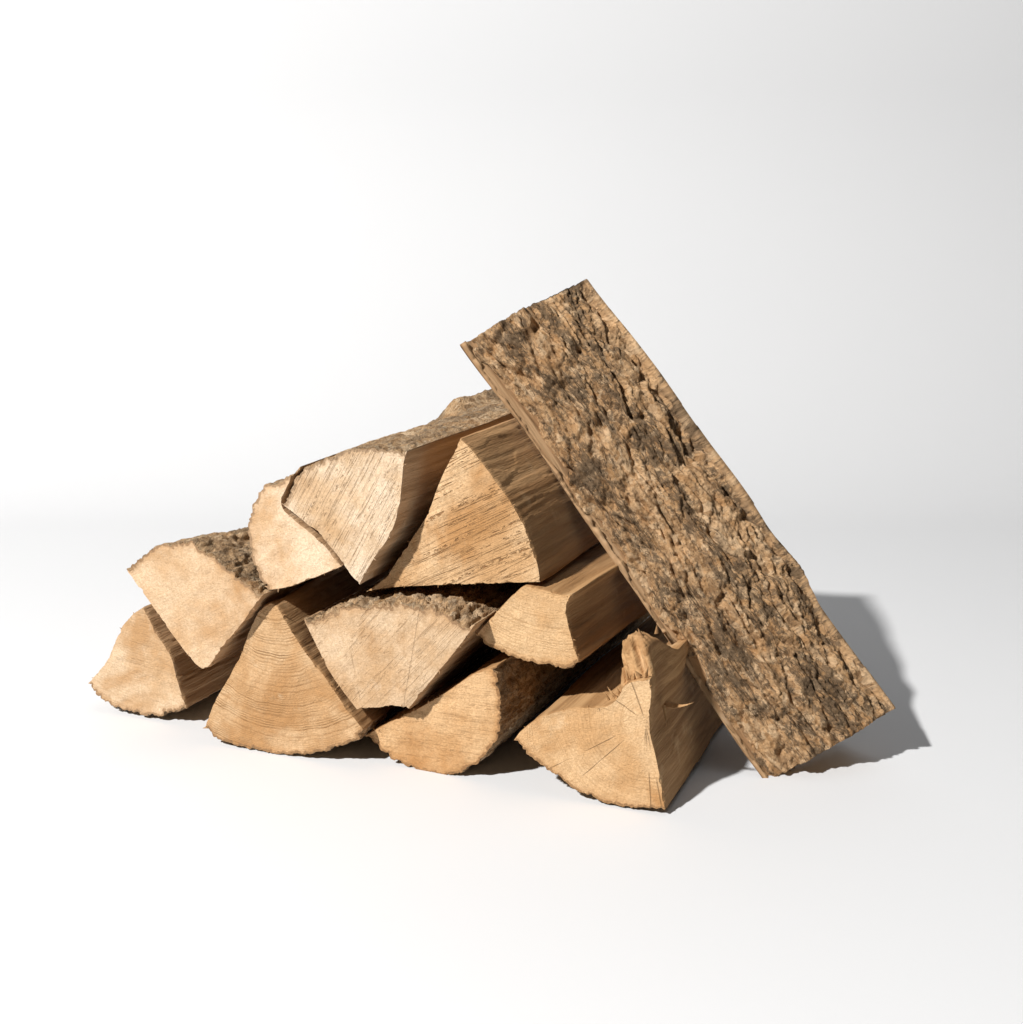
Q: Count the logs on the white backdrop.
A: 11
